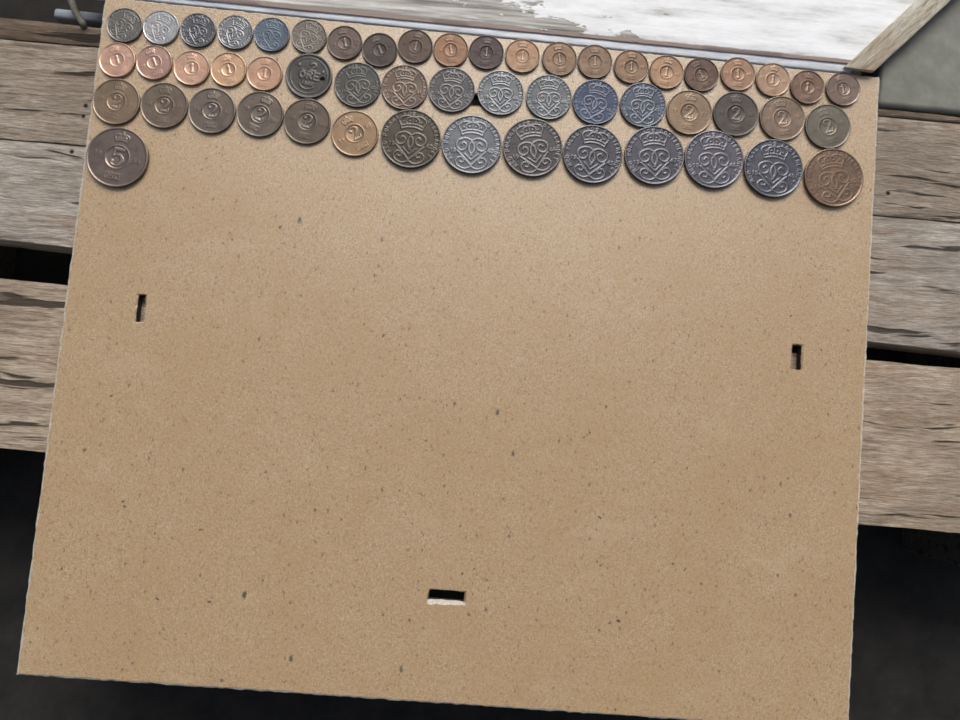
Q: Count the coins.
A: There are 53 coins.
